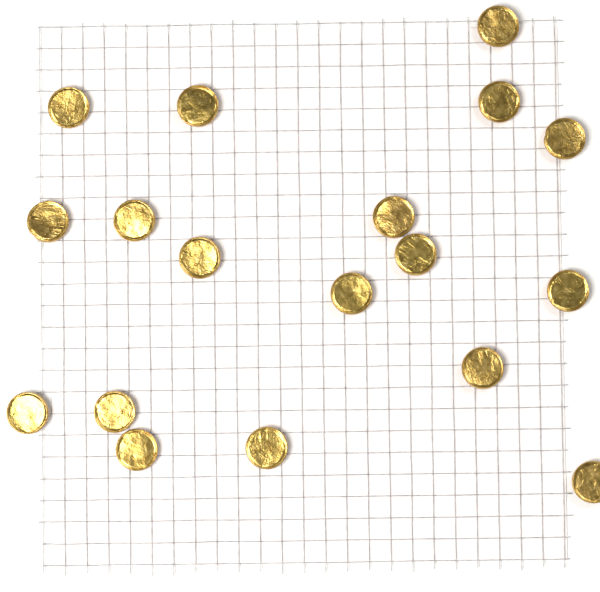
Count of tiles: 18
